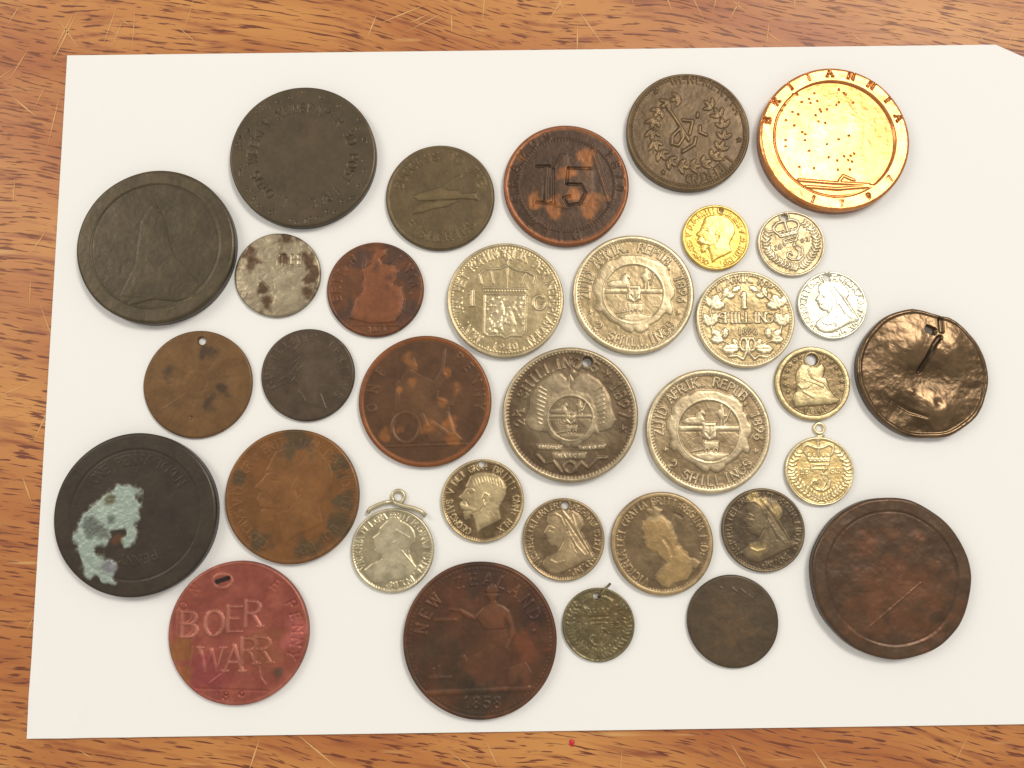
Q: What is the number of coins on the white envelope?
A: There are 34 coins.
